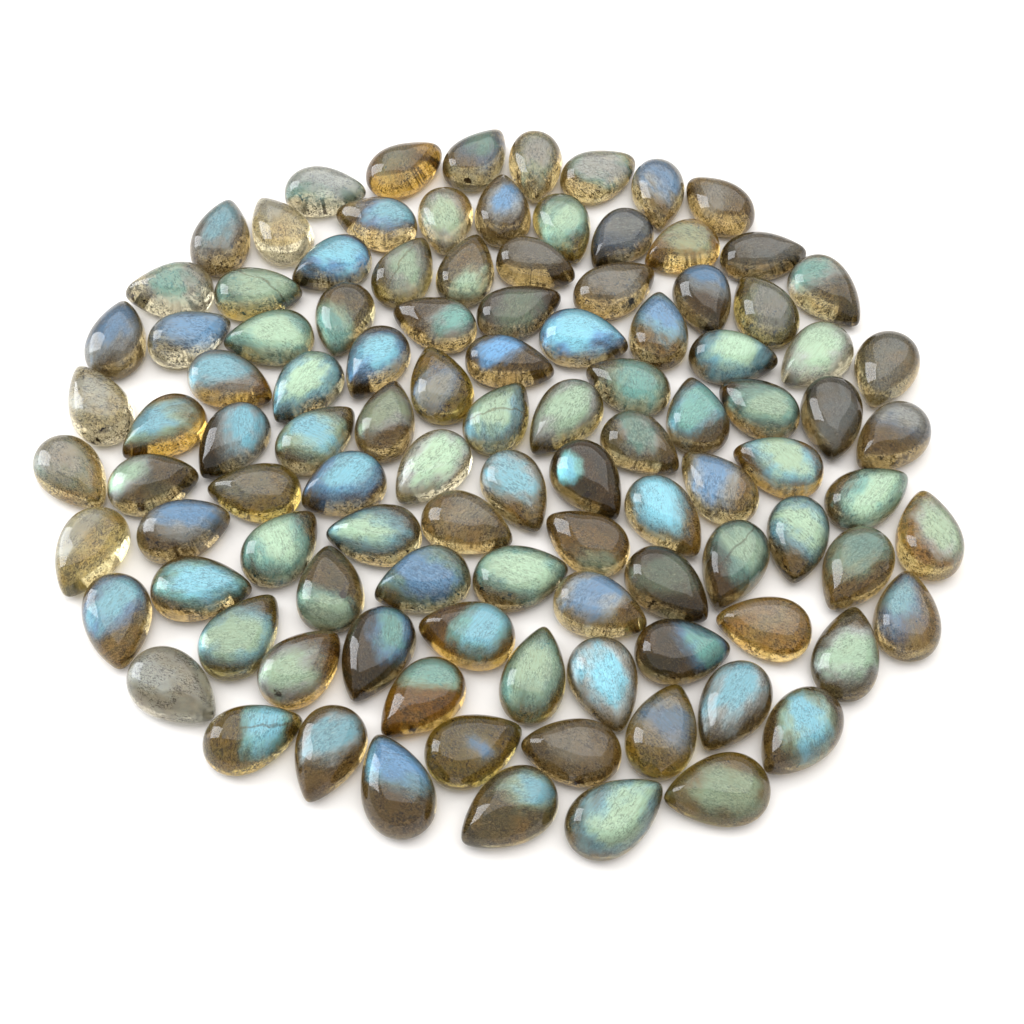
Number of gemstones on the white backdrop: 106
